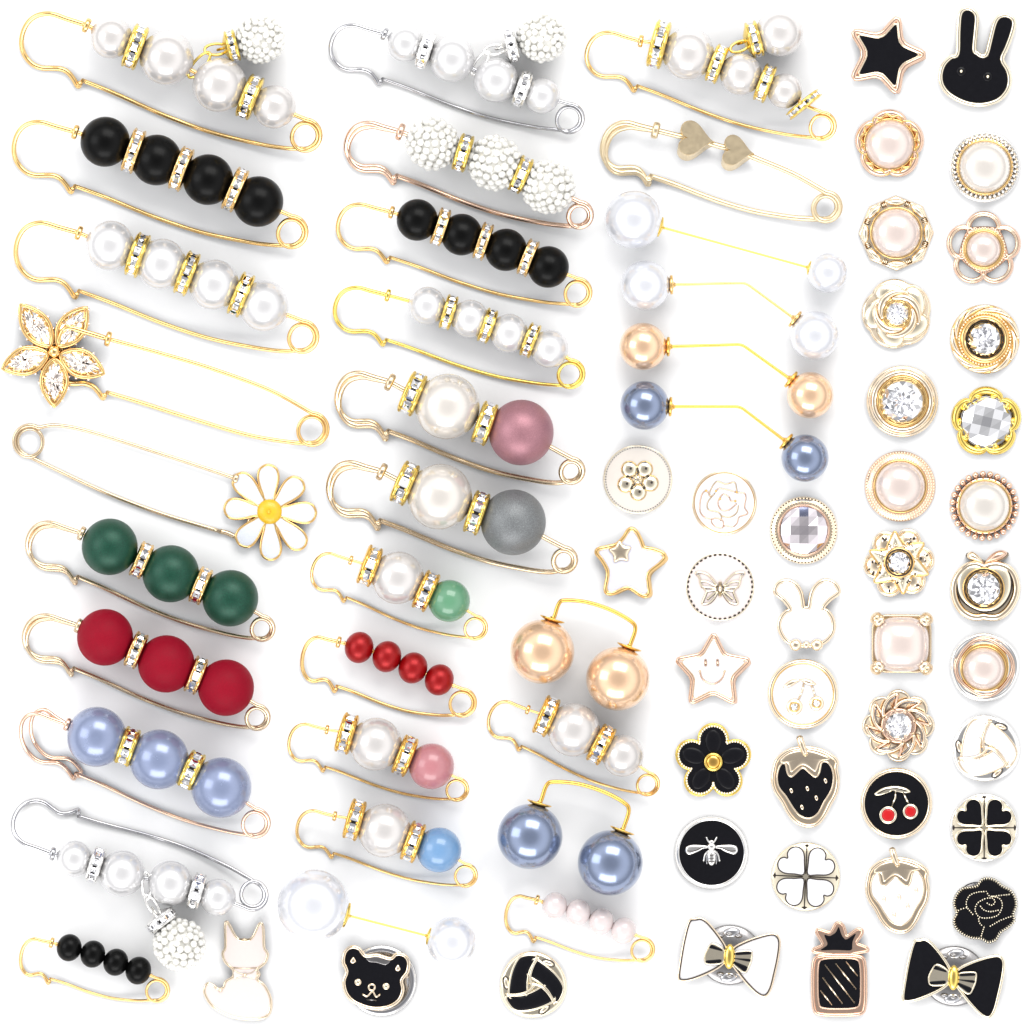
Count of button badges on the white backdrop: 40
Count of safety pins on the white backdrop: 24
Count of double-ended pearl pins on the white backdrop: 7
